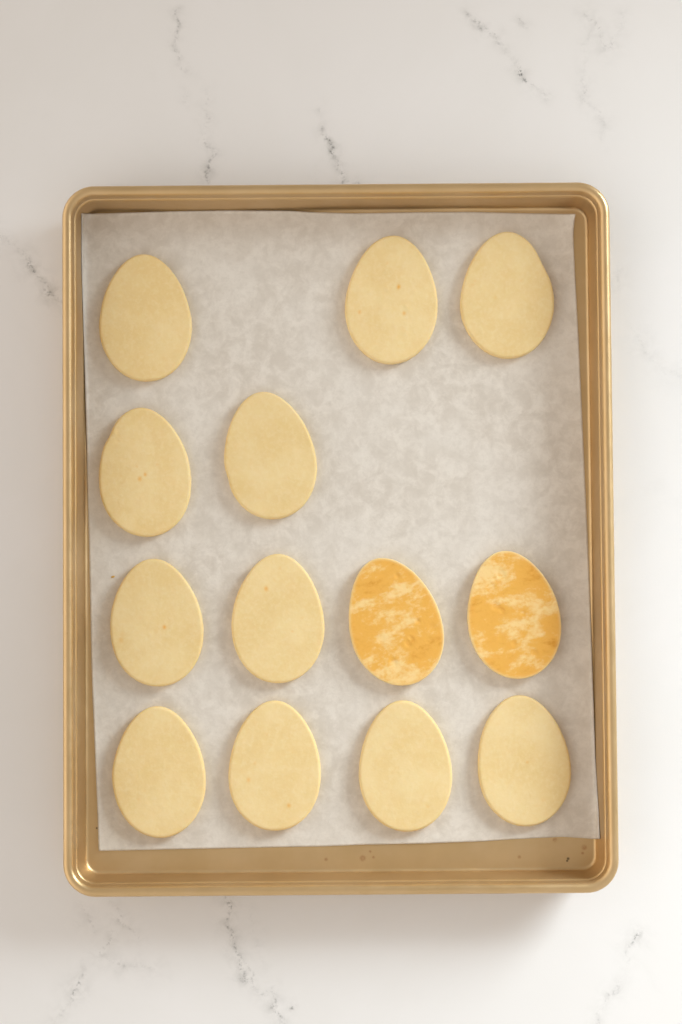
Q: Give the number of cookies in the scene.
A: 13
